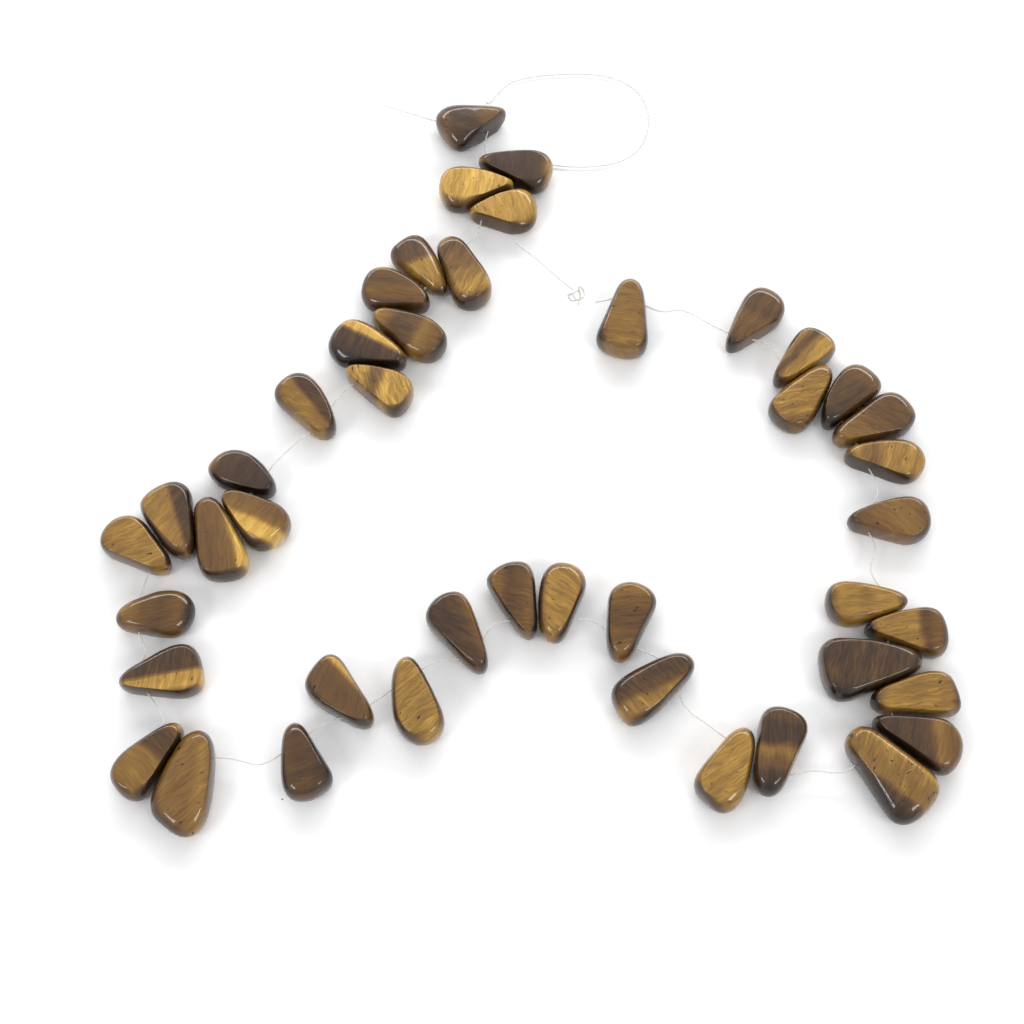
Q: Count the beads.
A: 44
